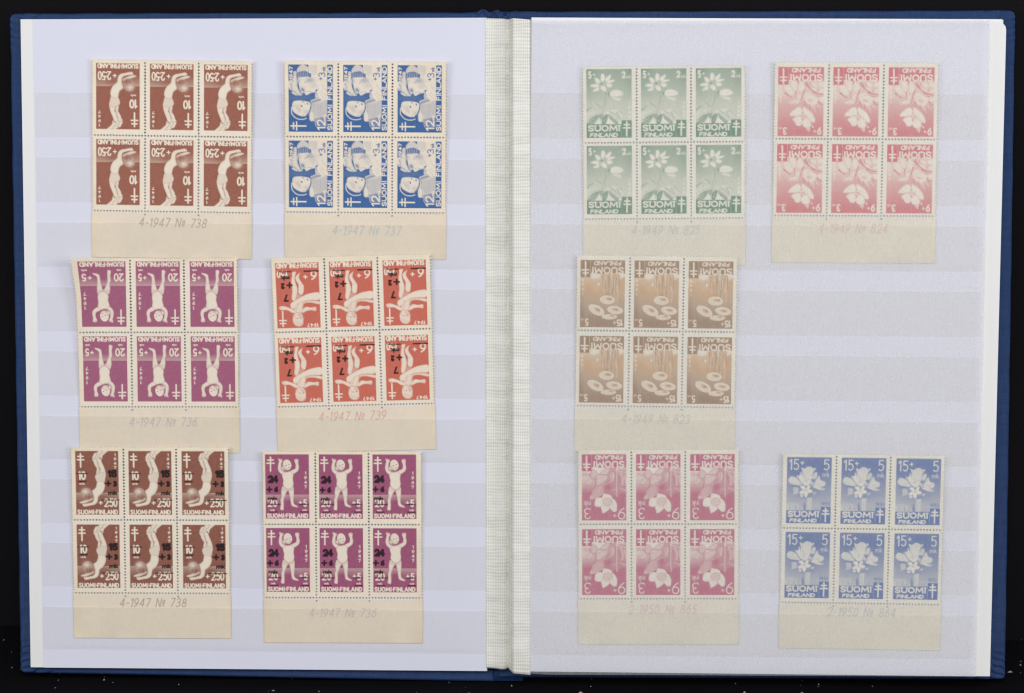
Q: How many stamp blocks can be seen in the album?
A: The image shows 11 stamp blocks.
